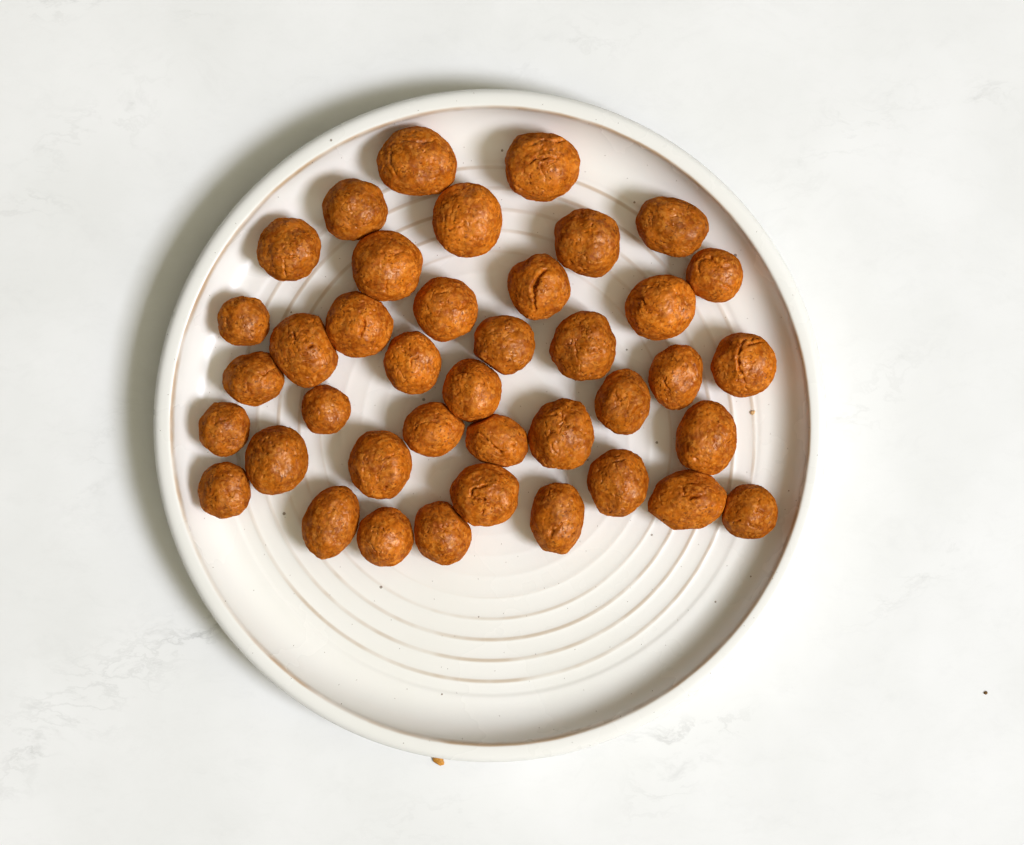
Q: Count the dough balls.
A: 40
